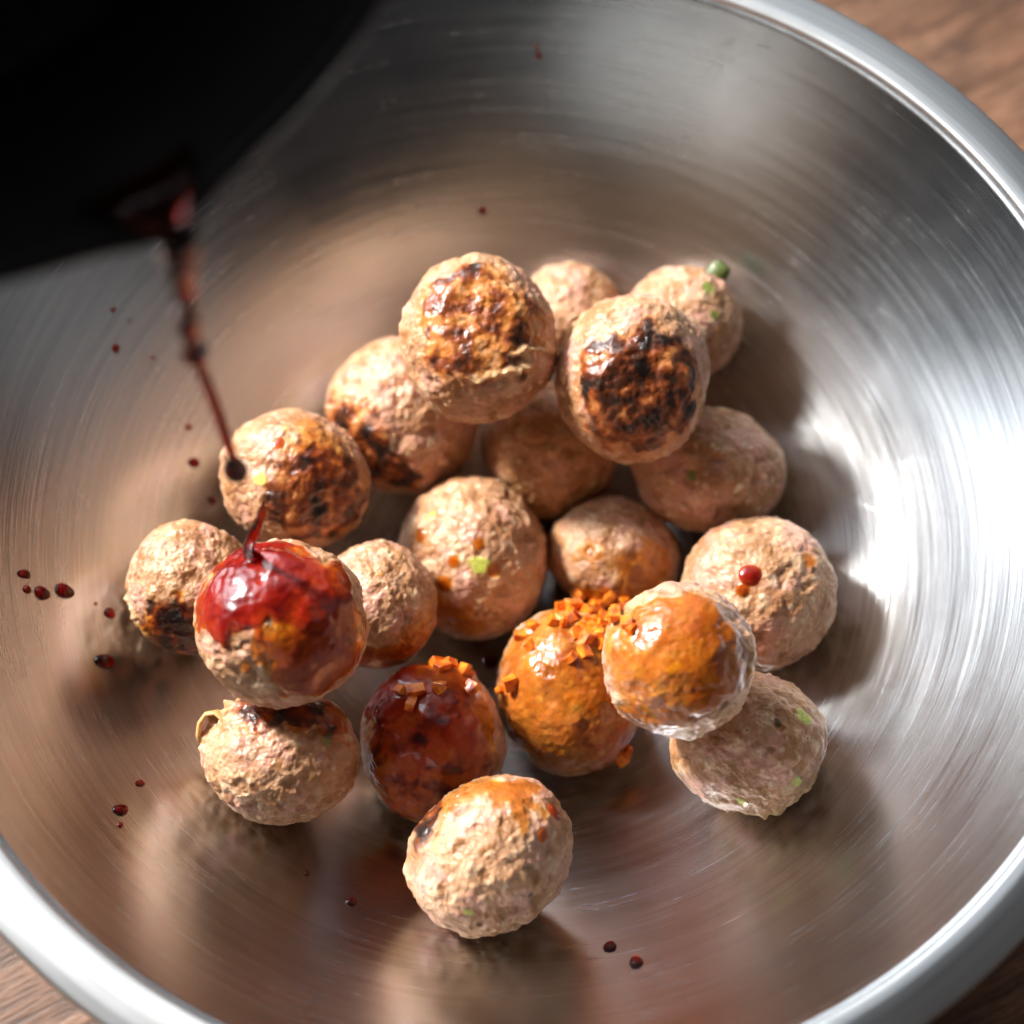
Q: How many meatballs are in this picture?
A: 20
